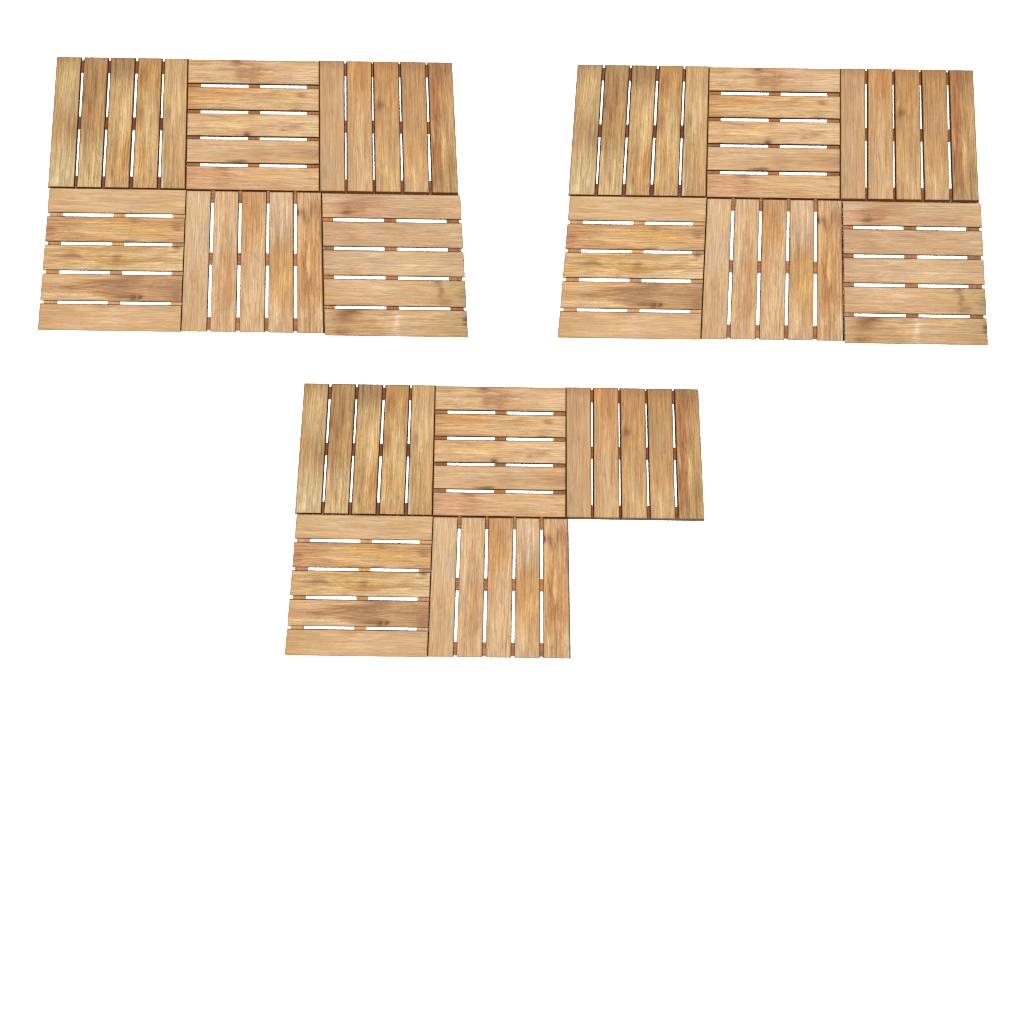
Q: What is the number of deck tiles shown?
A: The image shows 17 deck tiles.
